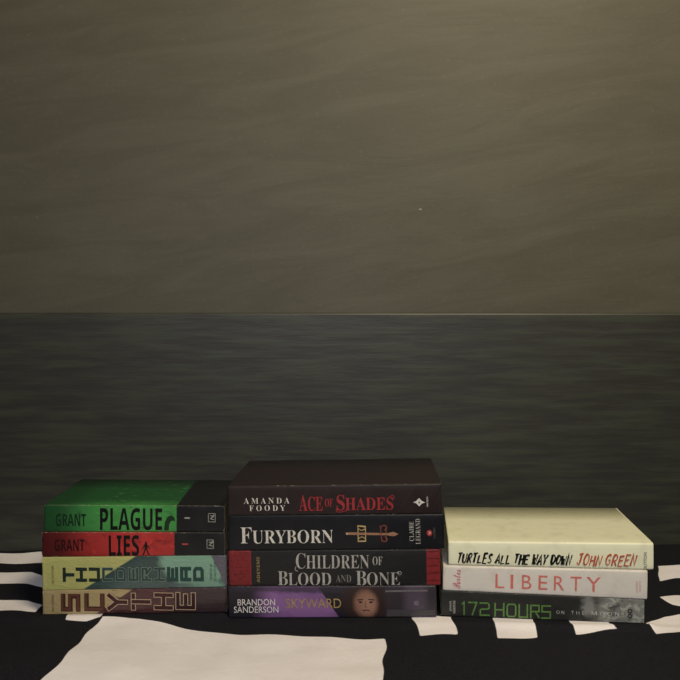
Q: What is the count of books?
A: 11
